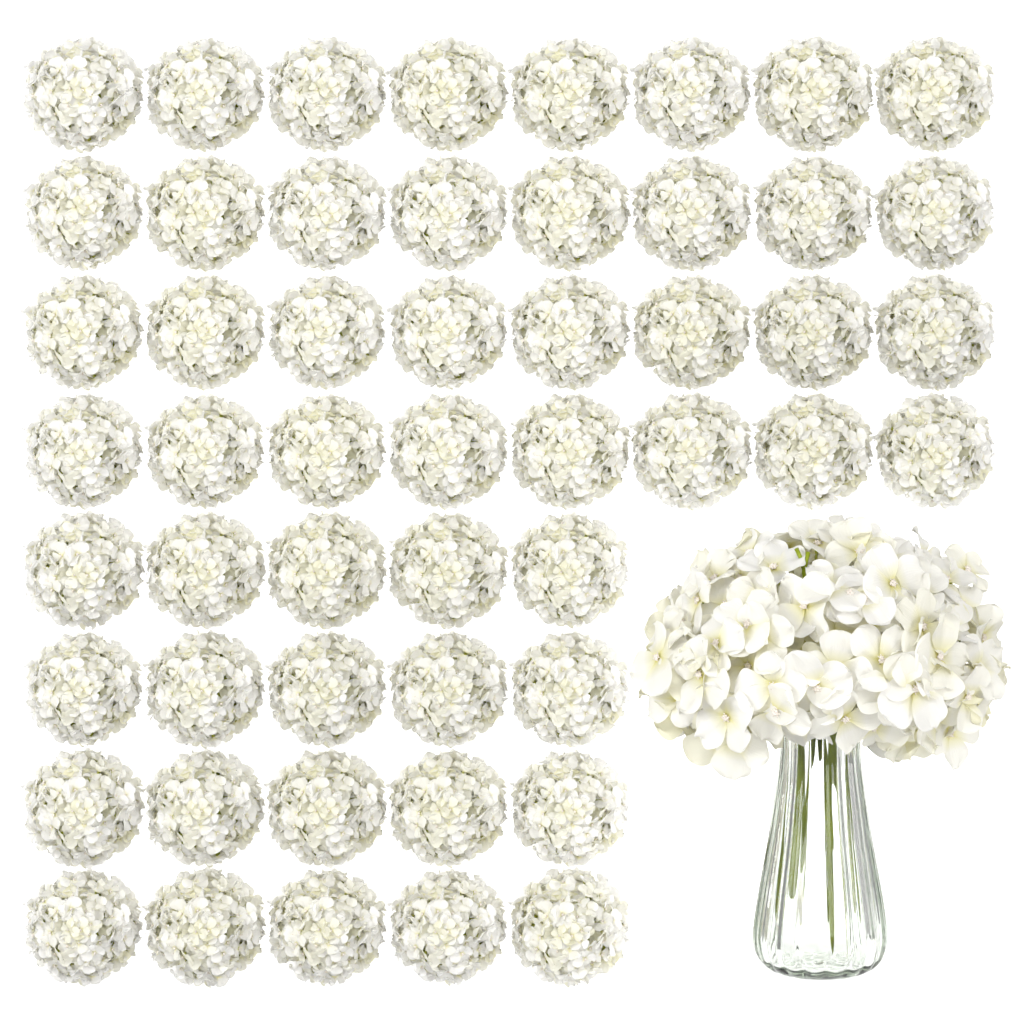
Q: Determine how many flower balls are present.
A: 52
